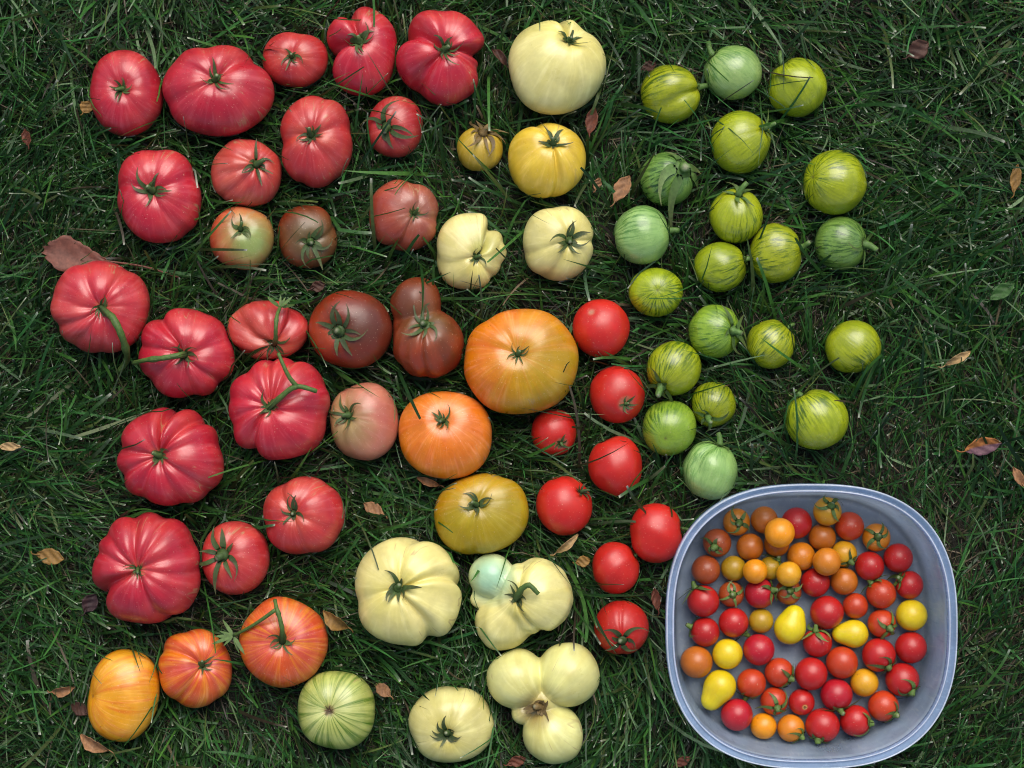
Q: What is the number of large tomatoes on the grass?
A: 67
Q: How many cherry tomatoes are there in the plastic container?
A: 60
